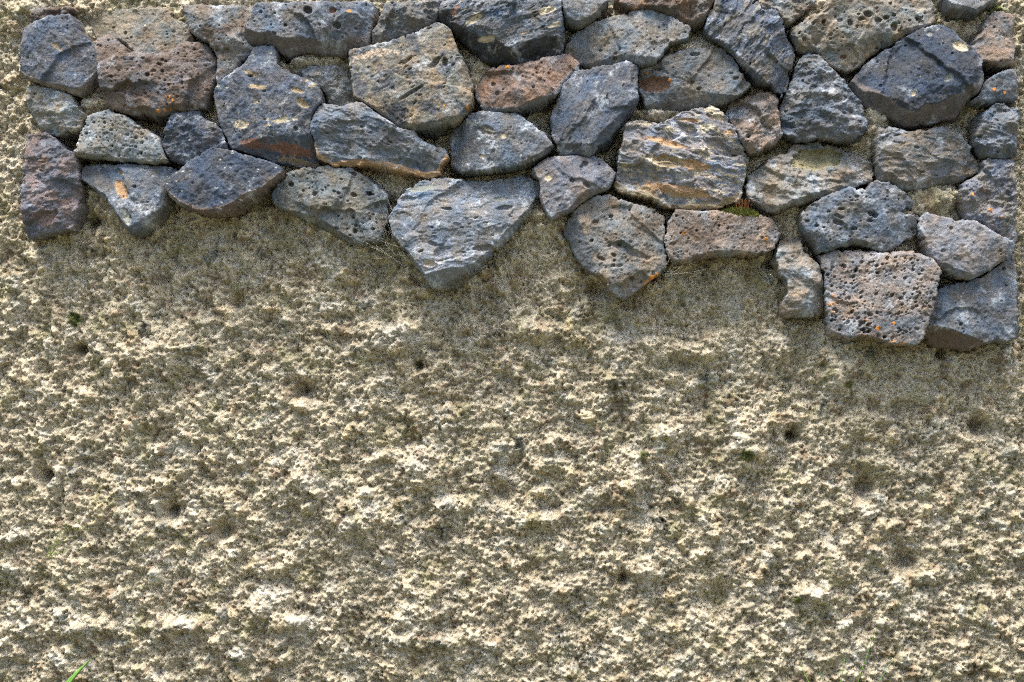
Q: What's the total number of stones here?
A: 49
